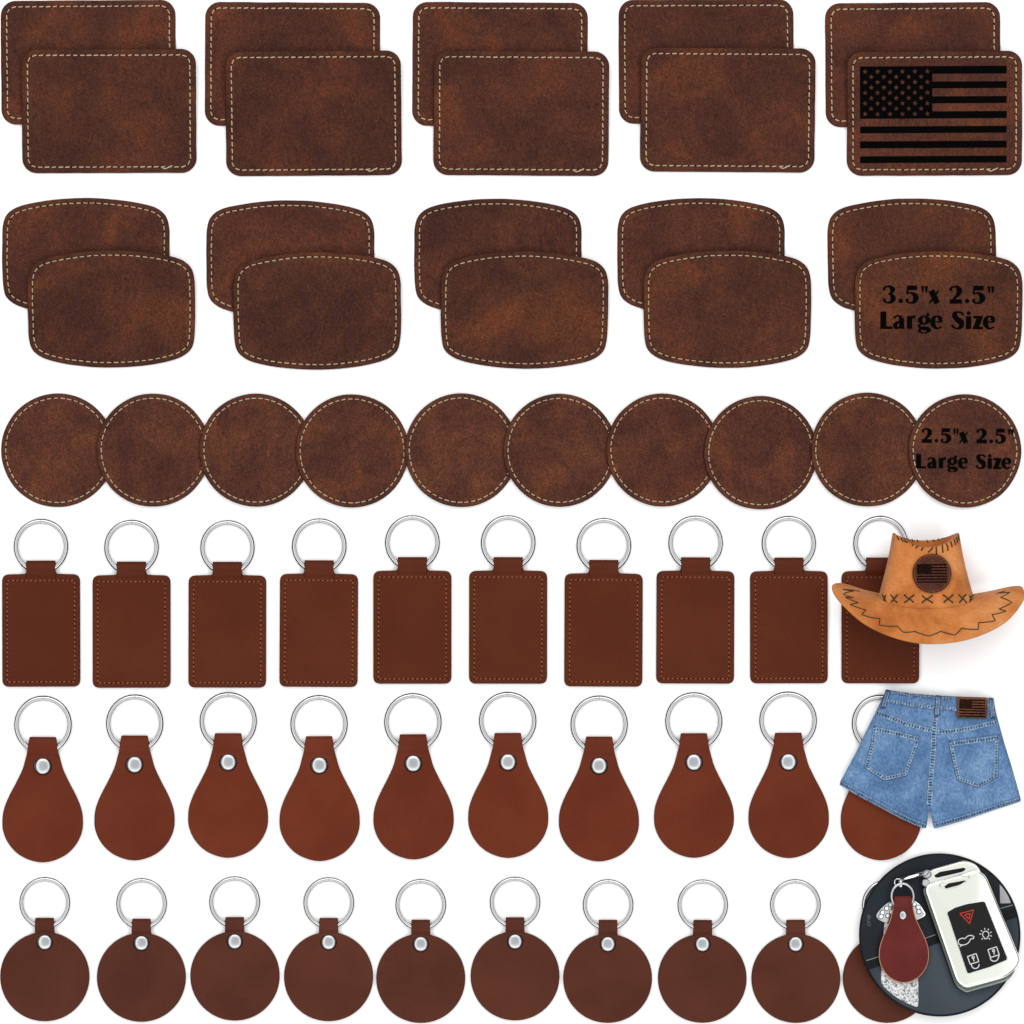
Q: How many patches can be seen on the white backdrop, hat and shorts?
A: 32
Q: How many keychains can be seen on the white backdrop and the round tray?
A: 31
